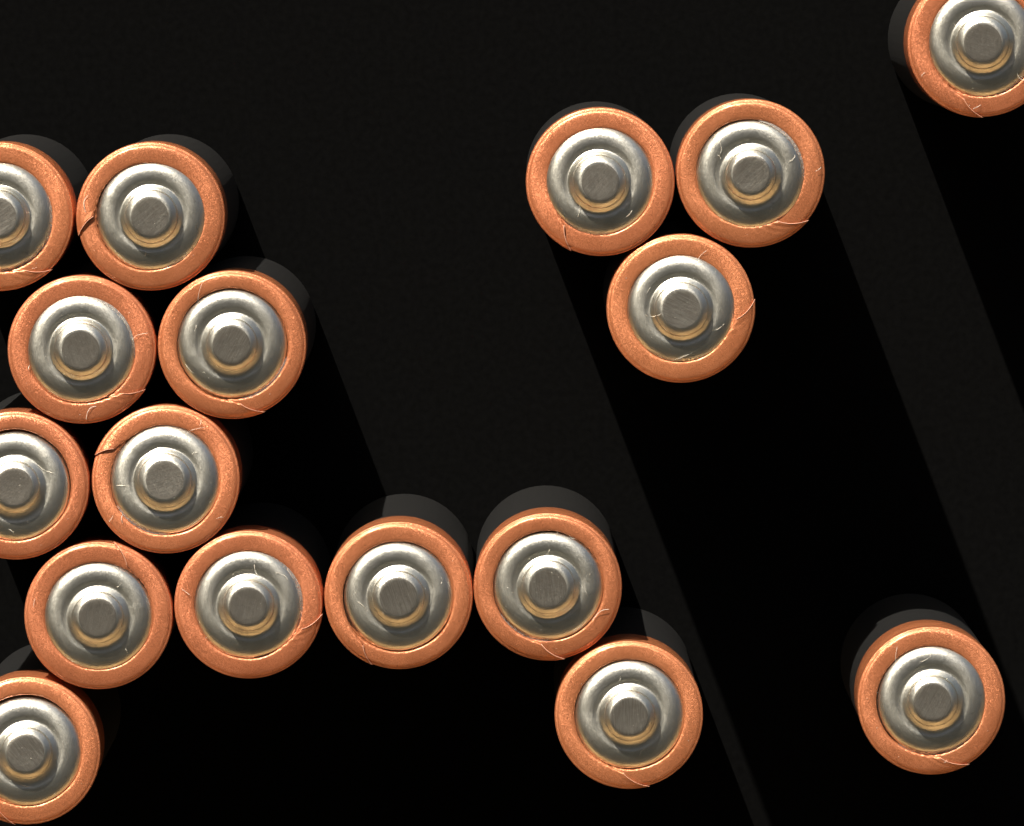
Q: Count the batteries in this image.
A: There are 17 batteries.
